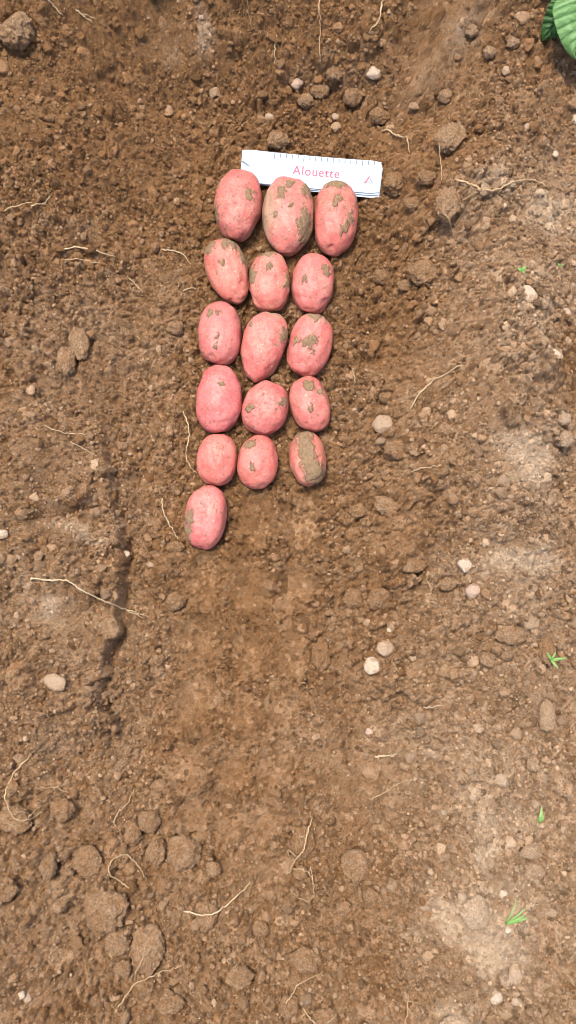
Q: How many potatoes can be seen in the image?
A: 16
